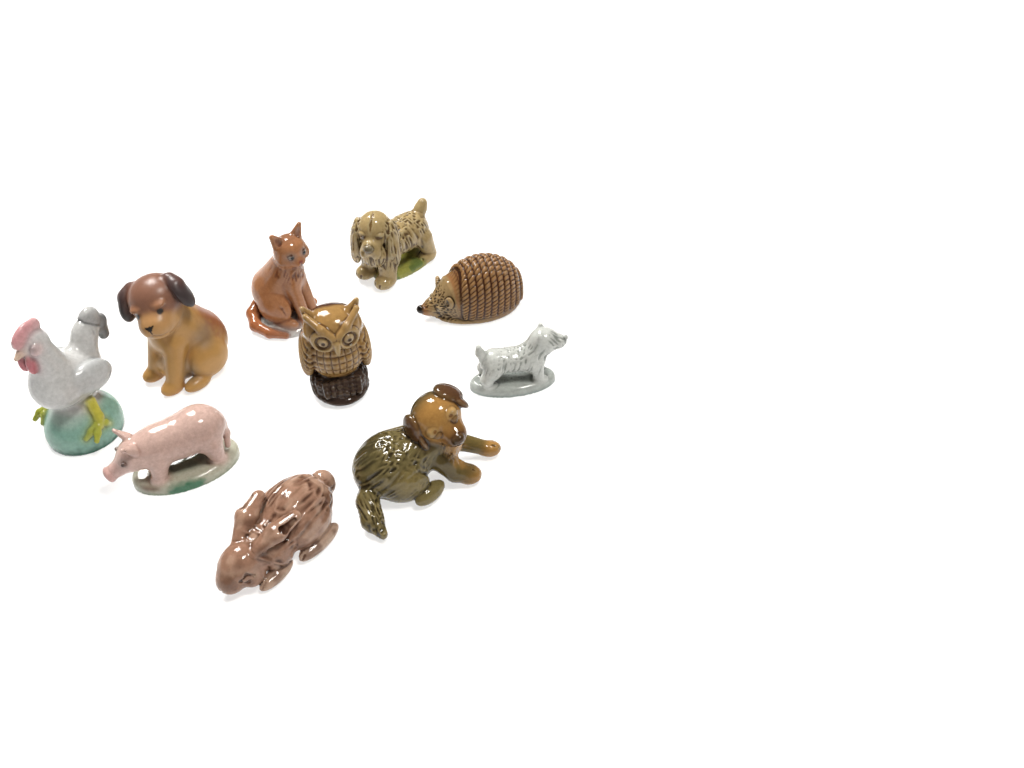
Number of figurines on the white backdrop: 10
